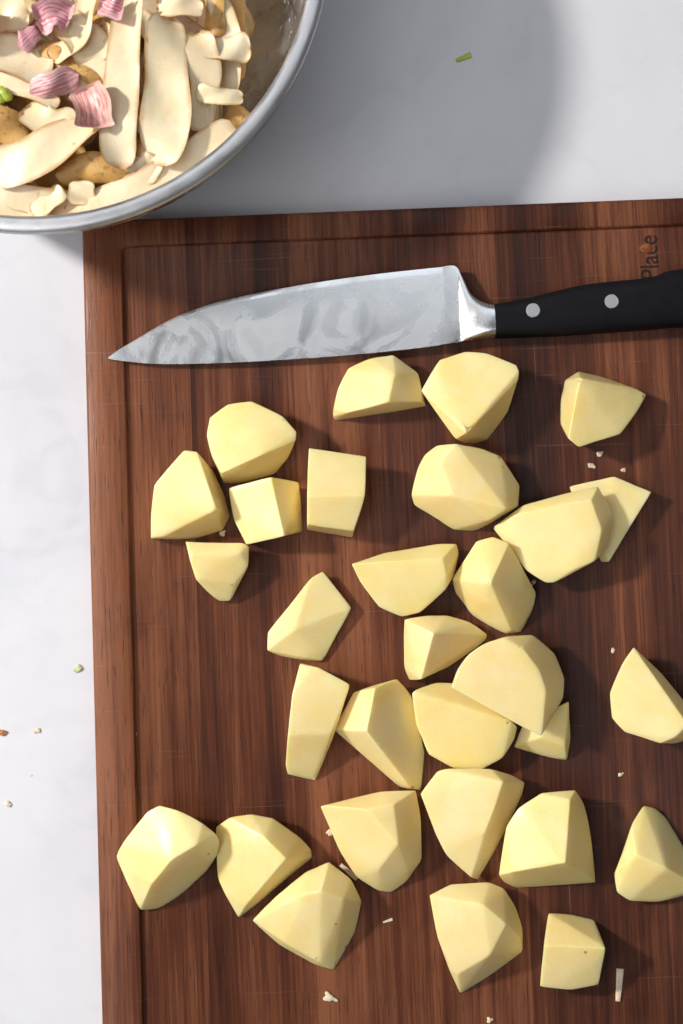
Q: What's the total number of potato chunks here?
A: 30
